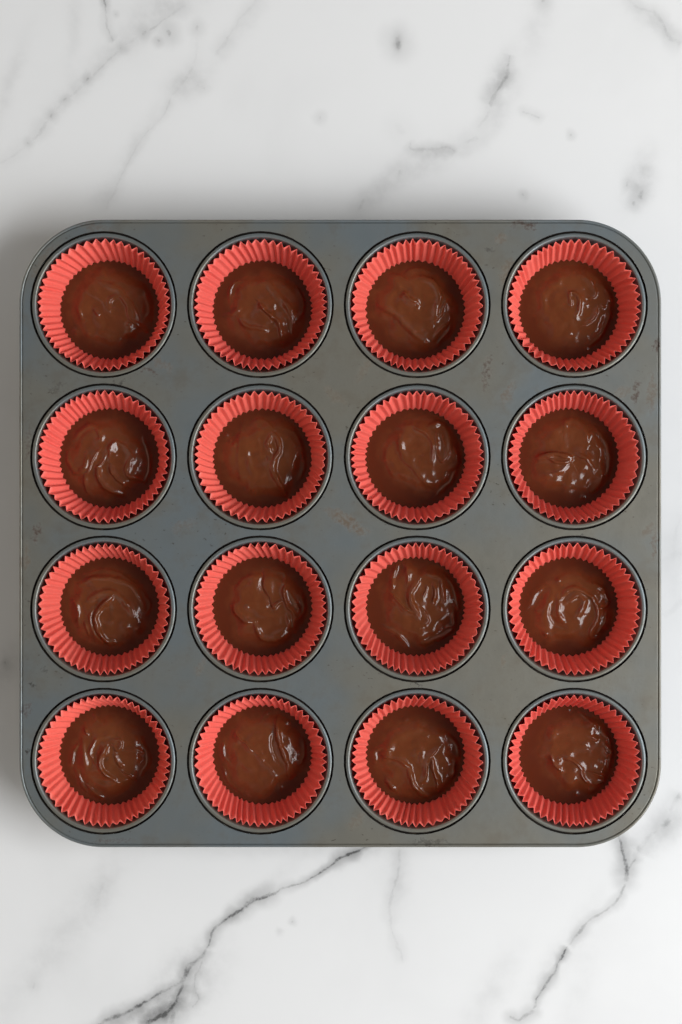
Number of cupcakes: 16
